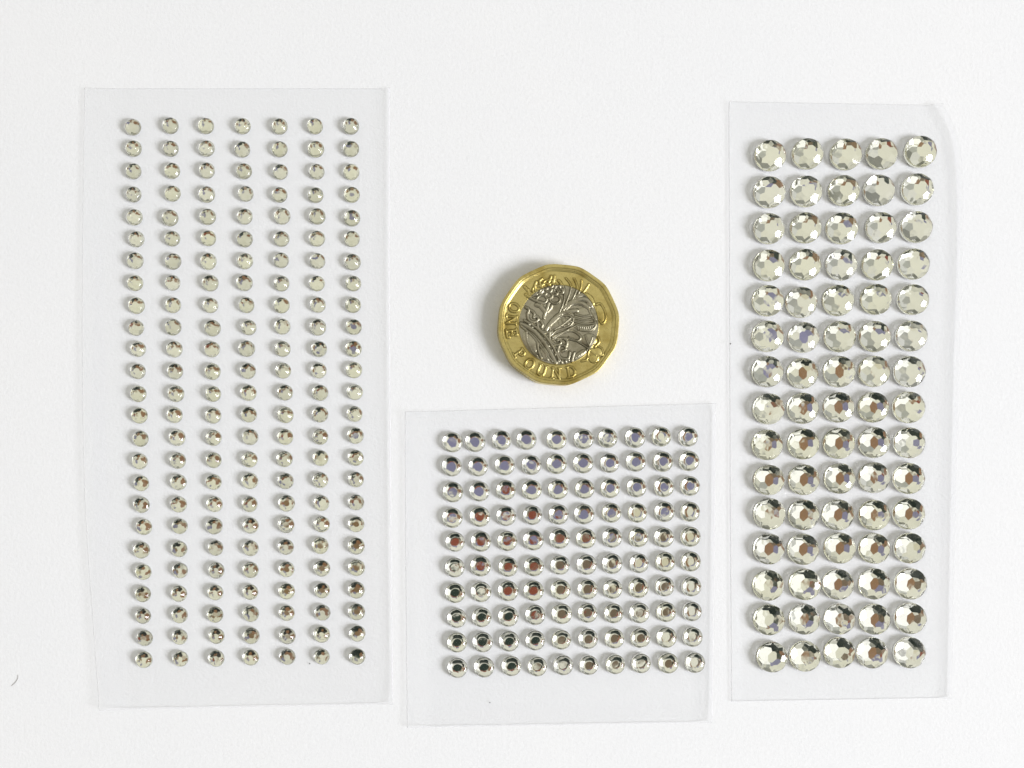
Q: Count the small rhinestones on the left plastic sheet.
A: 175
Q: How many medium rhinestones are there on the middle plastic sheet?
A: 100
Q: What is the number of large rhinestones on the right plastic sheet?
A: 75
